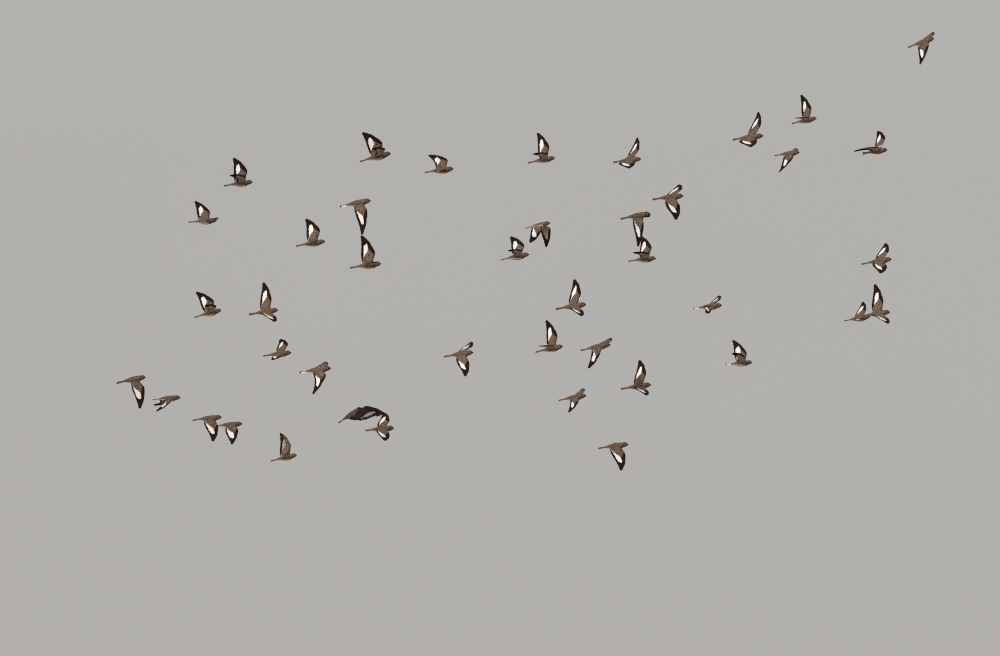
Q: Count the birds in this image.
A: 42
